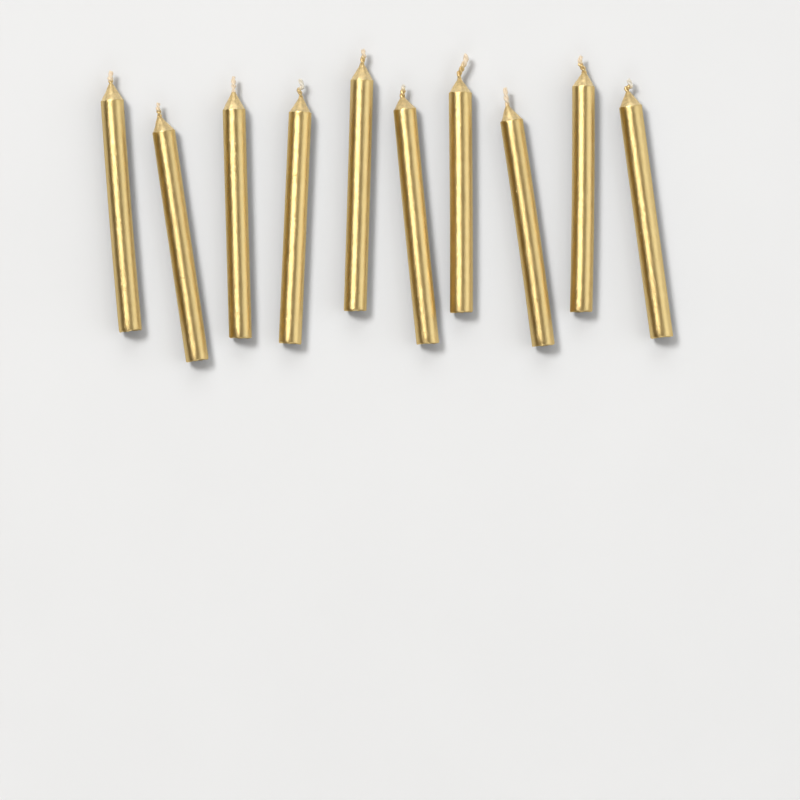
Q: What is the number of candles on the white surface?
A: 10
